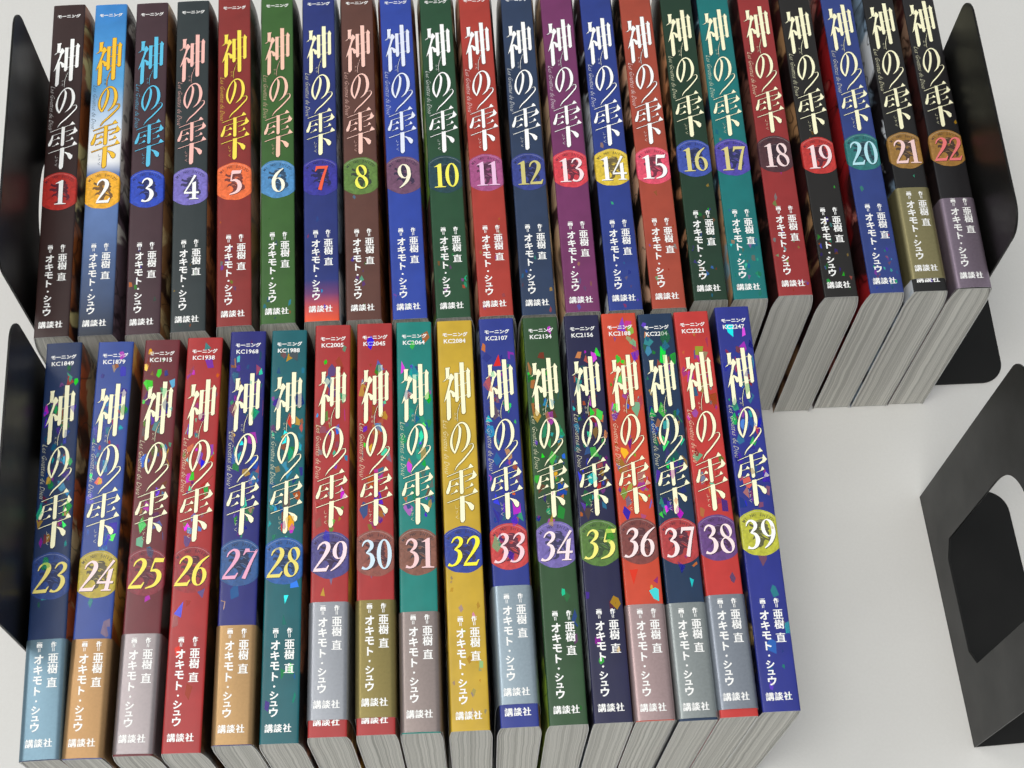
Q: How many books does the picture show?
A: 39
